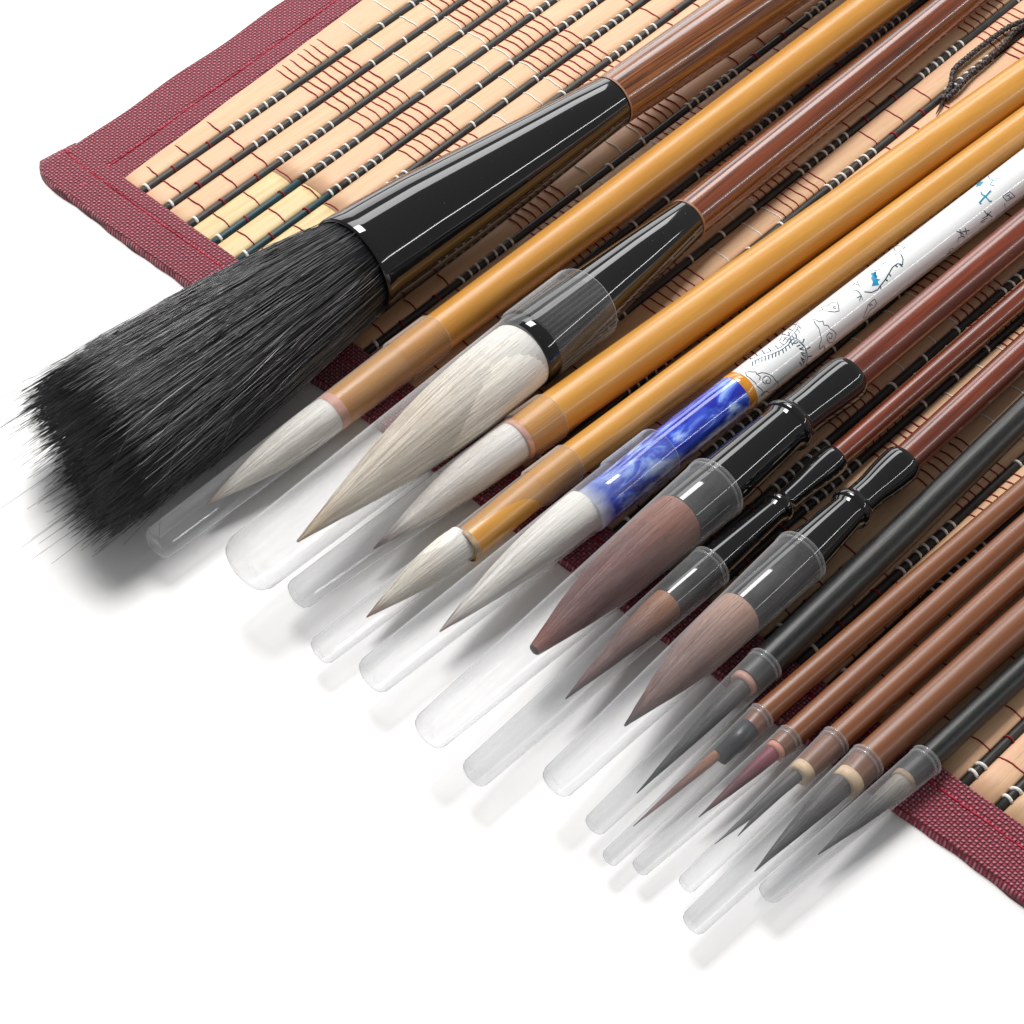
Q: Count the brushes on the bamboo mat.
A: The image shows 15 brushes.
